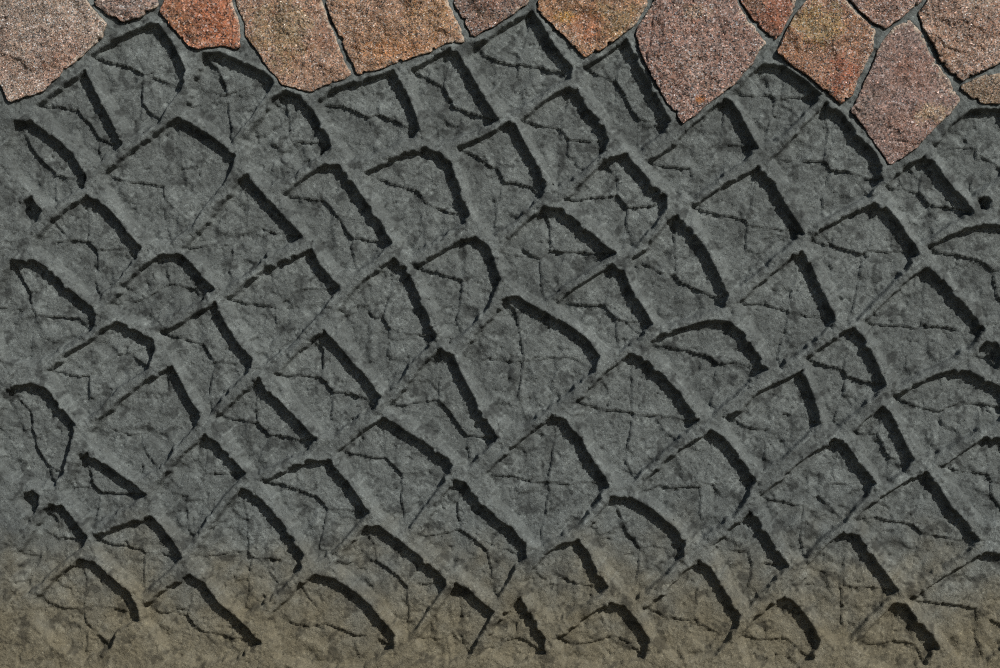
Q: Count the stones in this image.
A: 14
